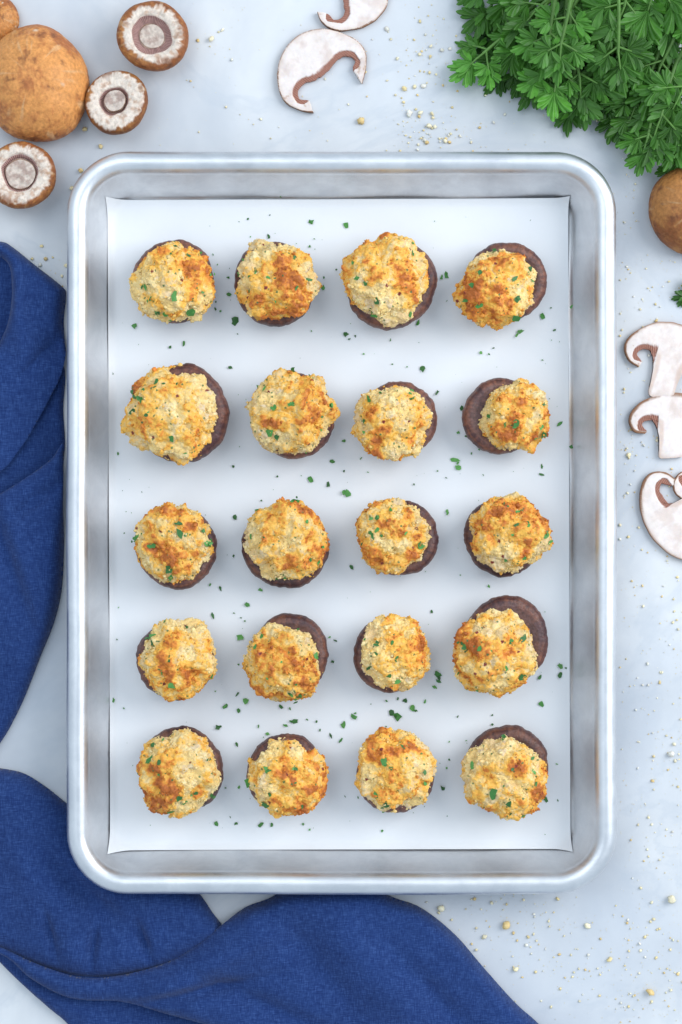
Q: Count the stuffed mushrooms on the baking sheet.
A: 20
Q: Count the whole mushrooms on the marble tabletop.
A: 6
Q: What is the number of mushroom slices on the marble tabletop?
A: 6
